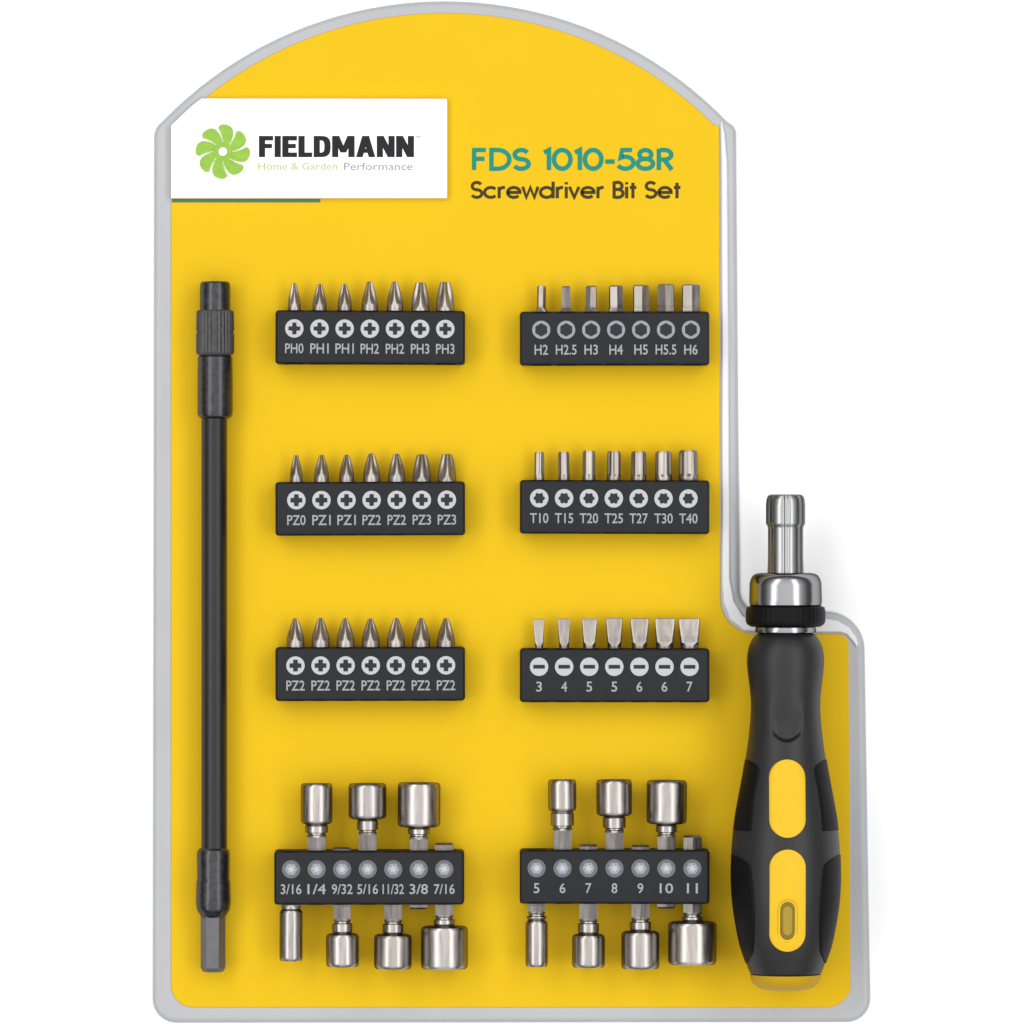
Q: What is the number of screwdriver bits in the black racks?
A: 42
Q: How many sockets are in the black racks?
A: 14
